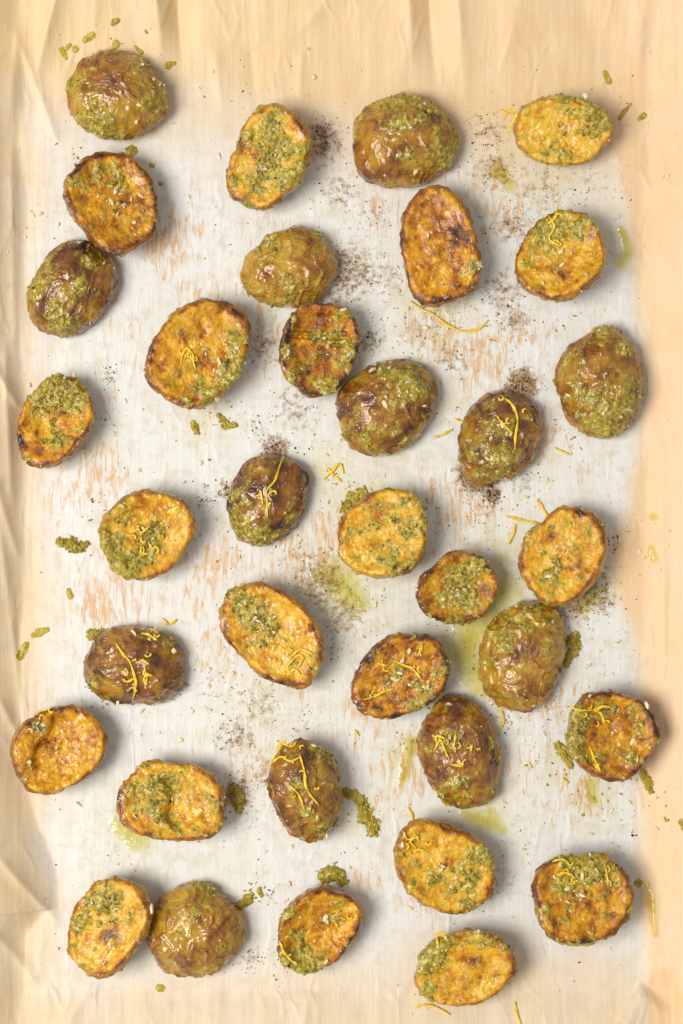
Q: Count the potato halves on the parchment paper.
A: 35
